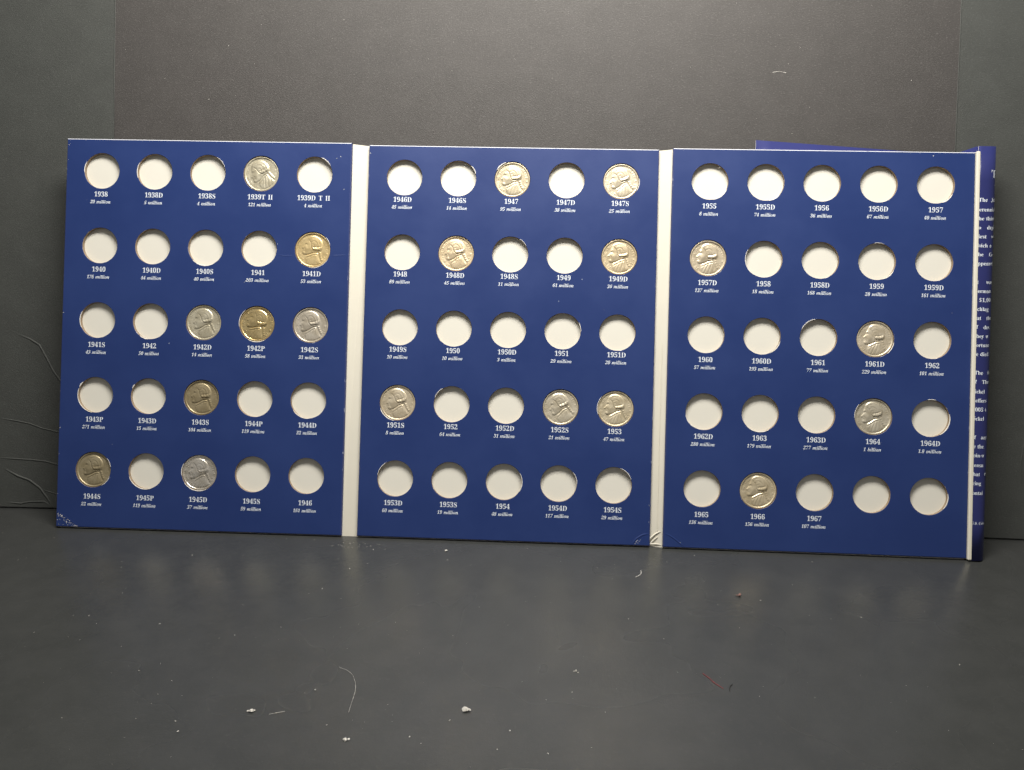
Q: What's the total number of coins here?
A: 19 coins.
